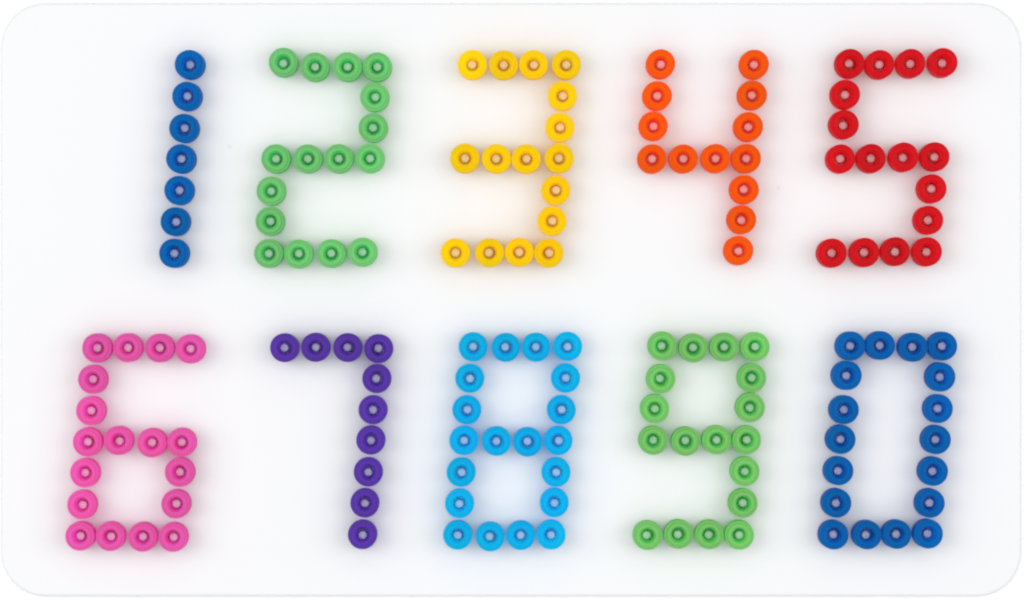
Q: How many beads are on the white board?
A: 152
